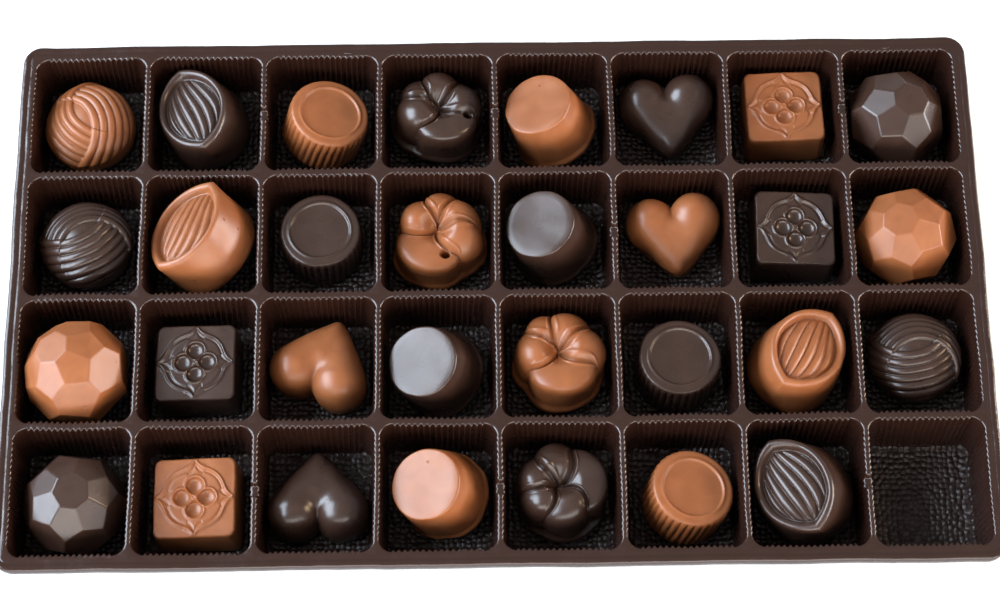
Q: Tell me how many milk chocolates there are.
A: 15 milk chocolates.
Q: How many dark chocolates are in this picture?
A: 16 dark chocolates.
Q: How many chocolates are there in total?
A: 31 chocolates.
